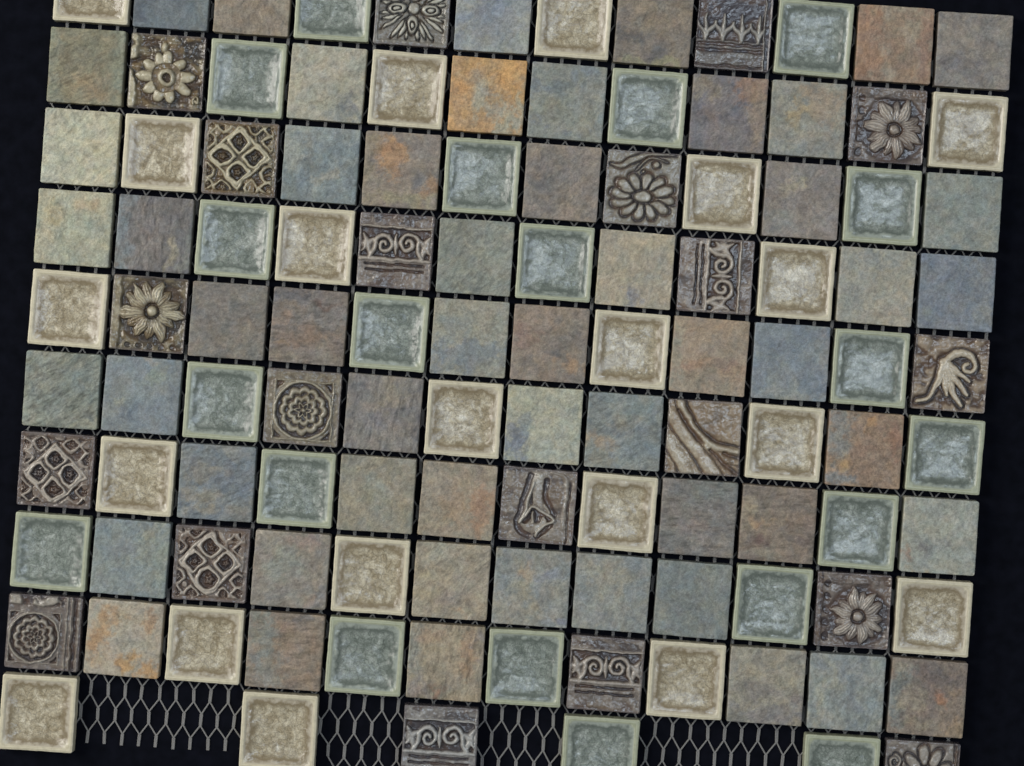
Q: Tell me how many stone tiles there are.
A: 54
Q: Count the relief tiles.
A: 20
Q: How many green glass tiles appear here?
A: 20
